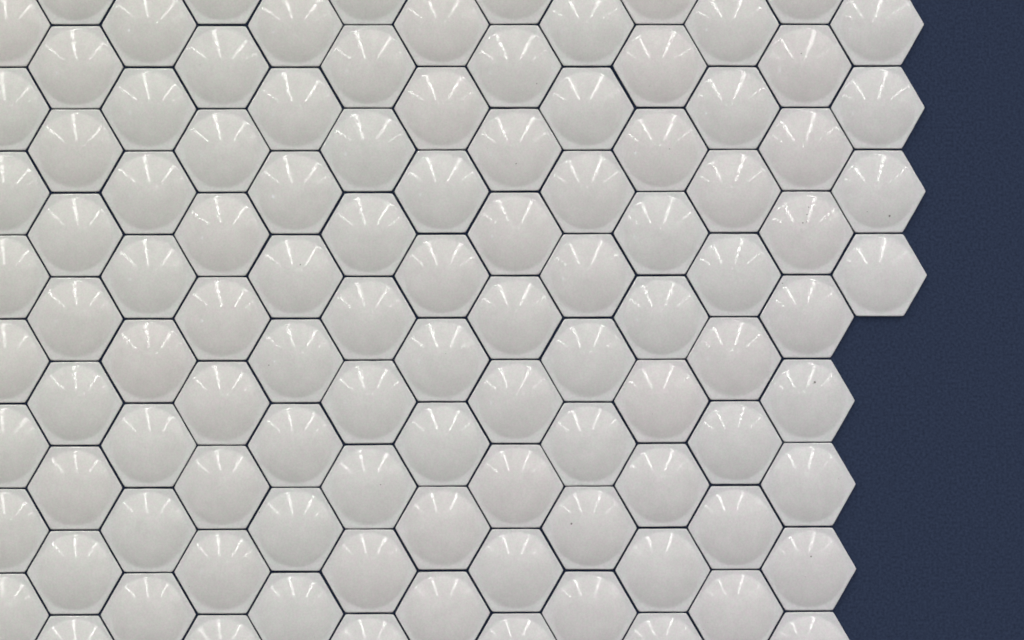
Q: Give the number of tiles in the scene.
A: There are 106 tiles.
